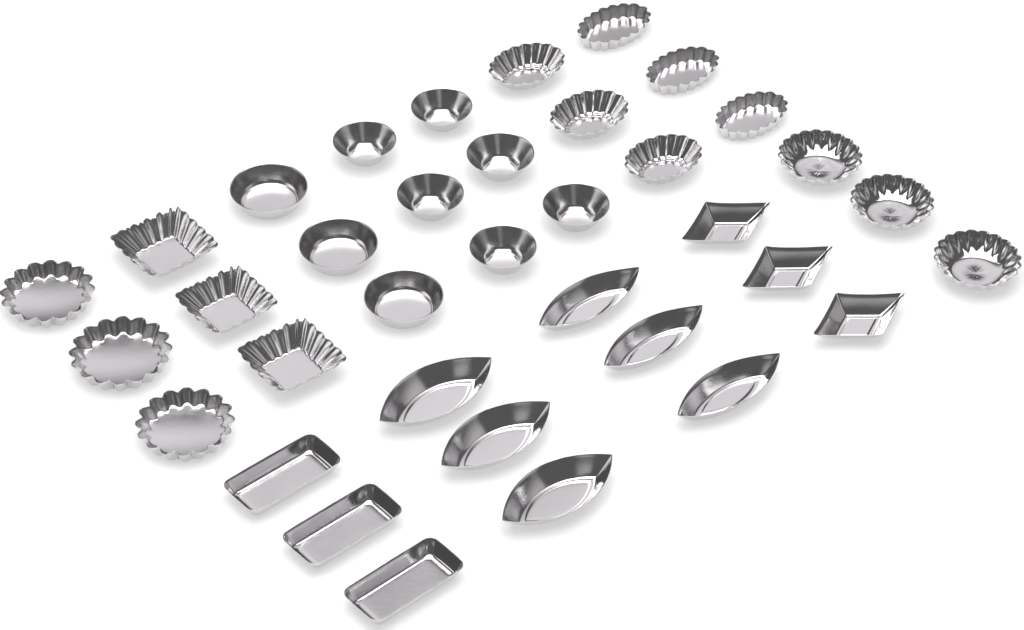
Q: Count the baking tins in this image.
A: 36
